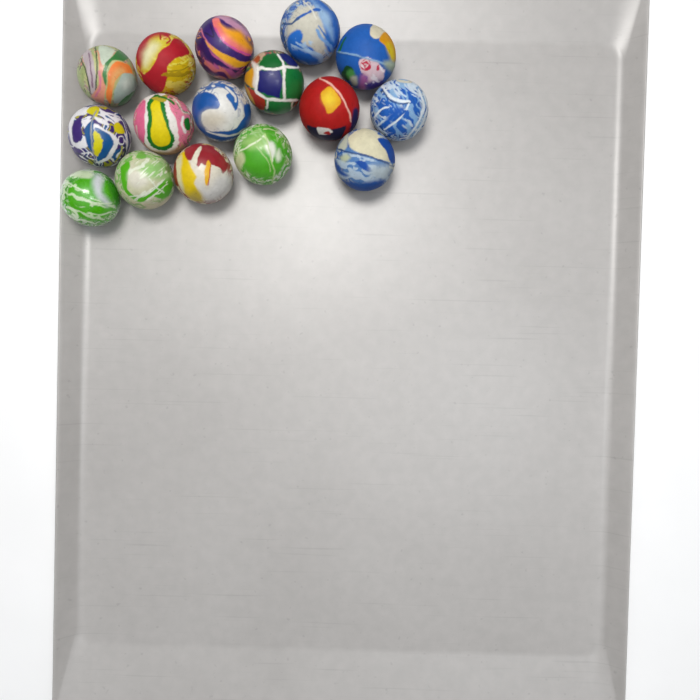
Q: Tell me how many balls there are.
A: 16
